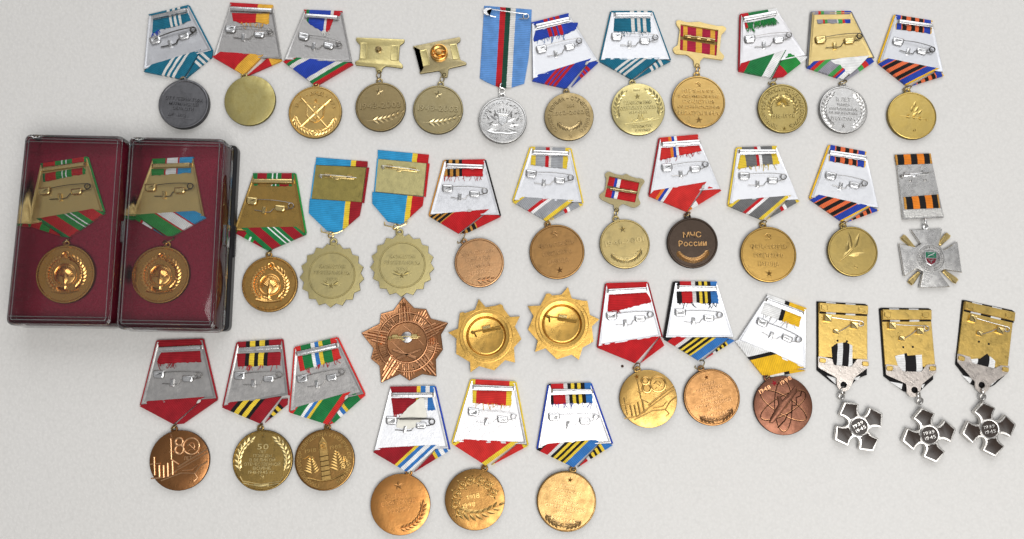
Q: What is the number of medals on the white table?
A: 39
